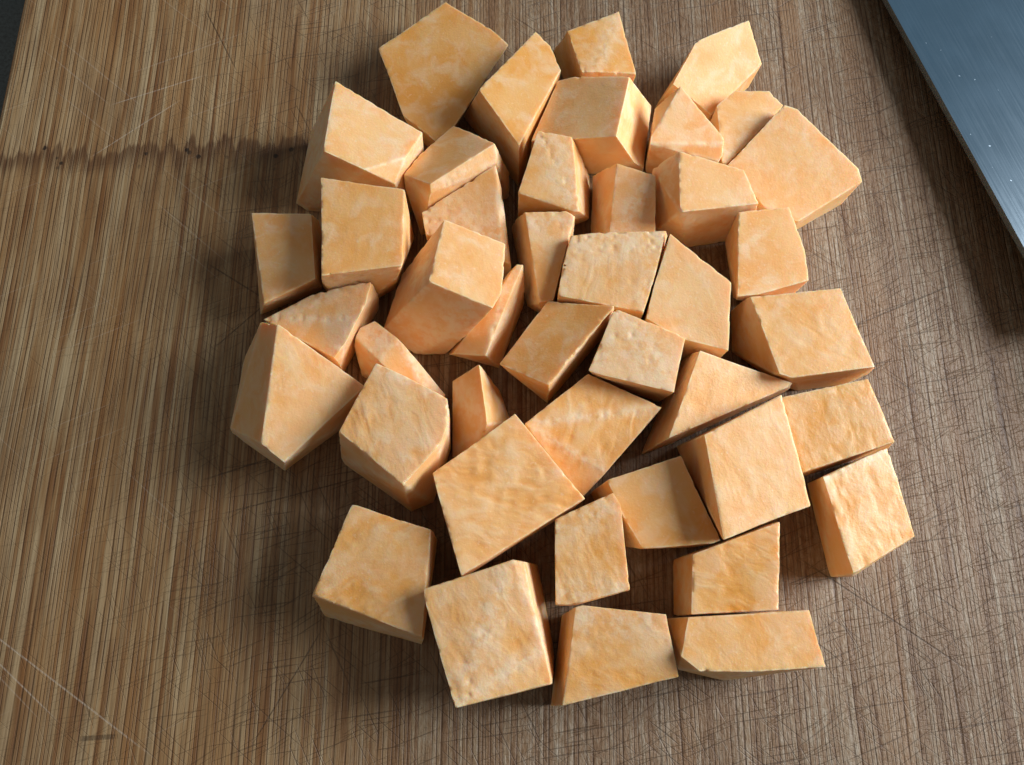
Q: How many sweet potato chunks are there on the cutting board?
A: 43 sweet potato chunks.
